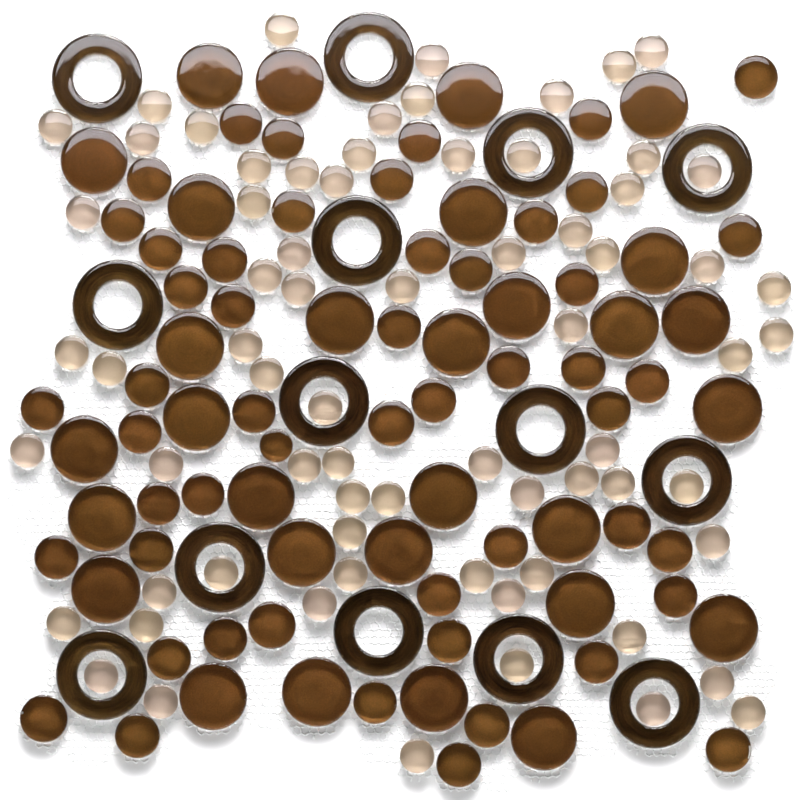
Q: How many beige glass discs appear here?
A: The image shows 70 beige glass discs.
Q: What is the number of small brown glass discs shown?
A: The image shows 51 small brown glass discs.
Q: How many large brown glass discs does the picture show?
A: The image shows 30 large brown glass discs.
